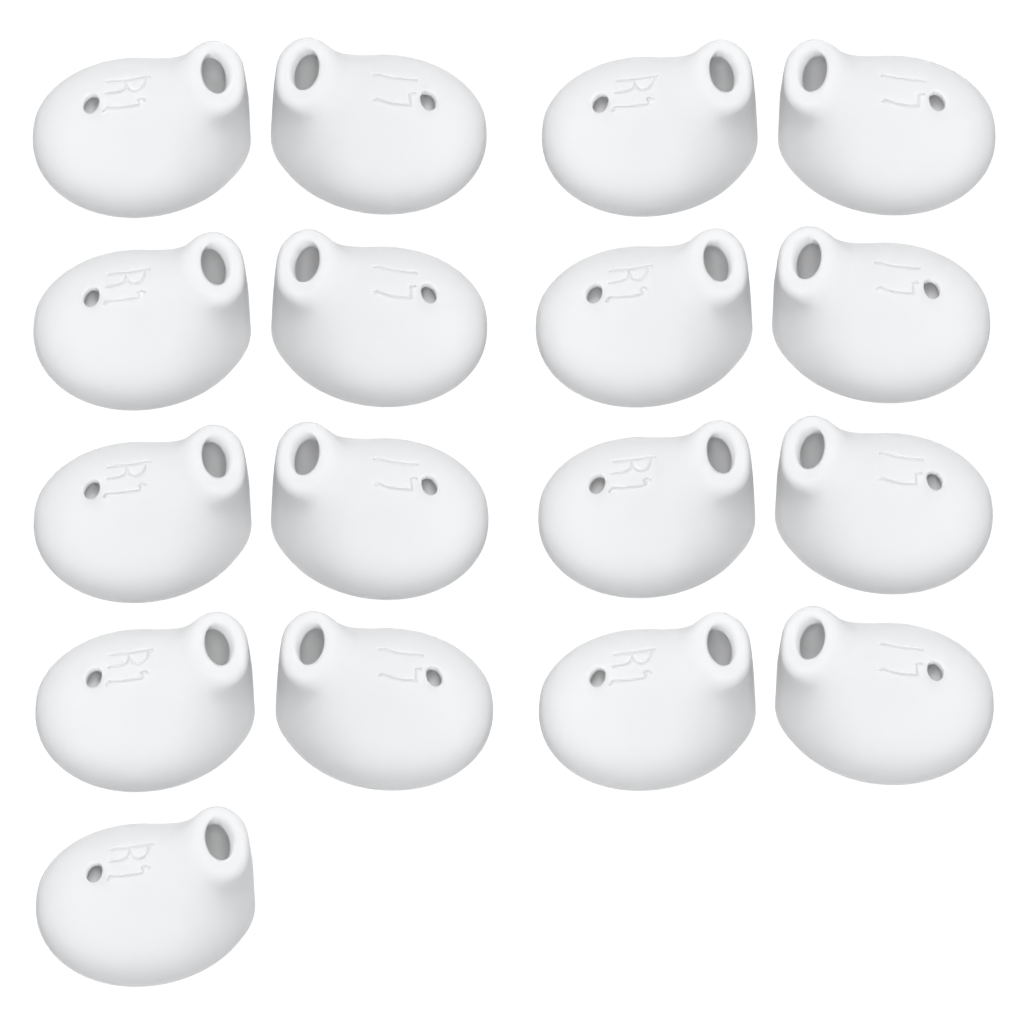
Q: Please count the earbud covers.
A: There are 17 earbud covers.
